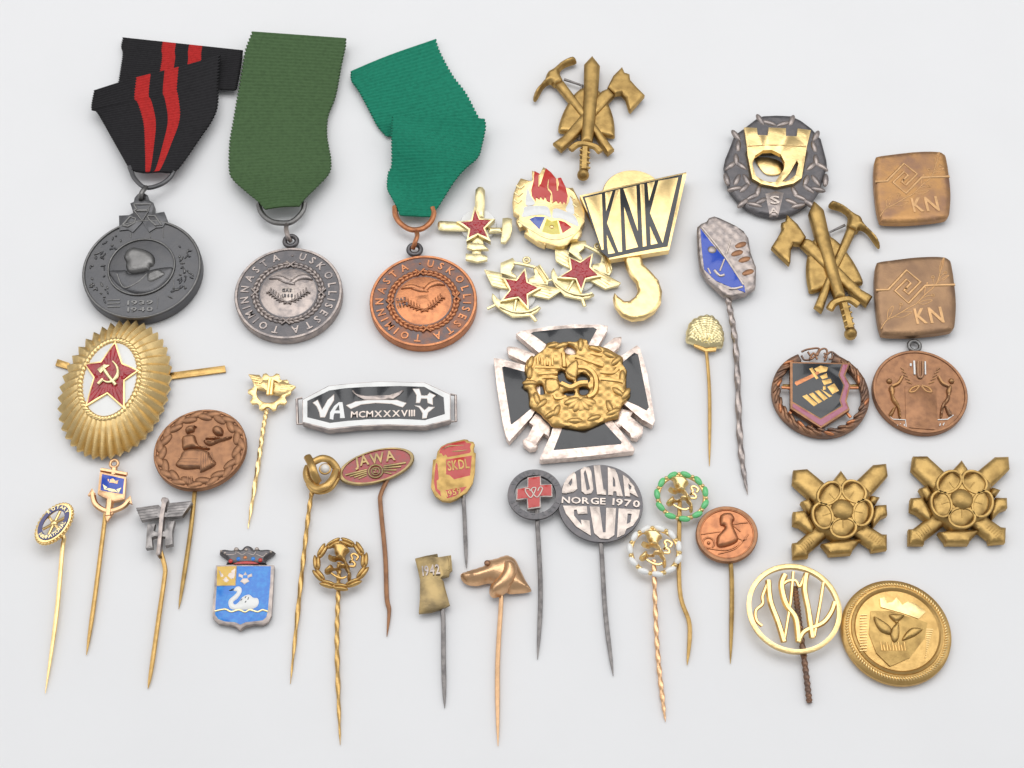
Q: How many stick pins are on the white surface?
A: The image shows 19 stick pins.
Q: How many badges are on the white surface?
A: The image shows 18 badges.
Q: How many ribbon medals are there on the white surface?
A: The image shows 3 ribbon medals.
